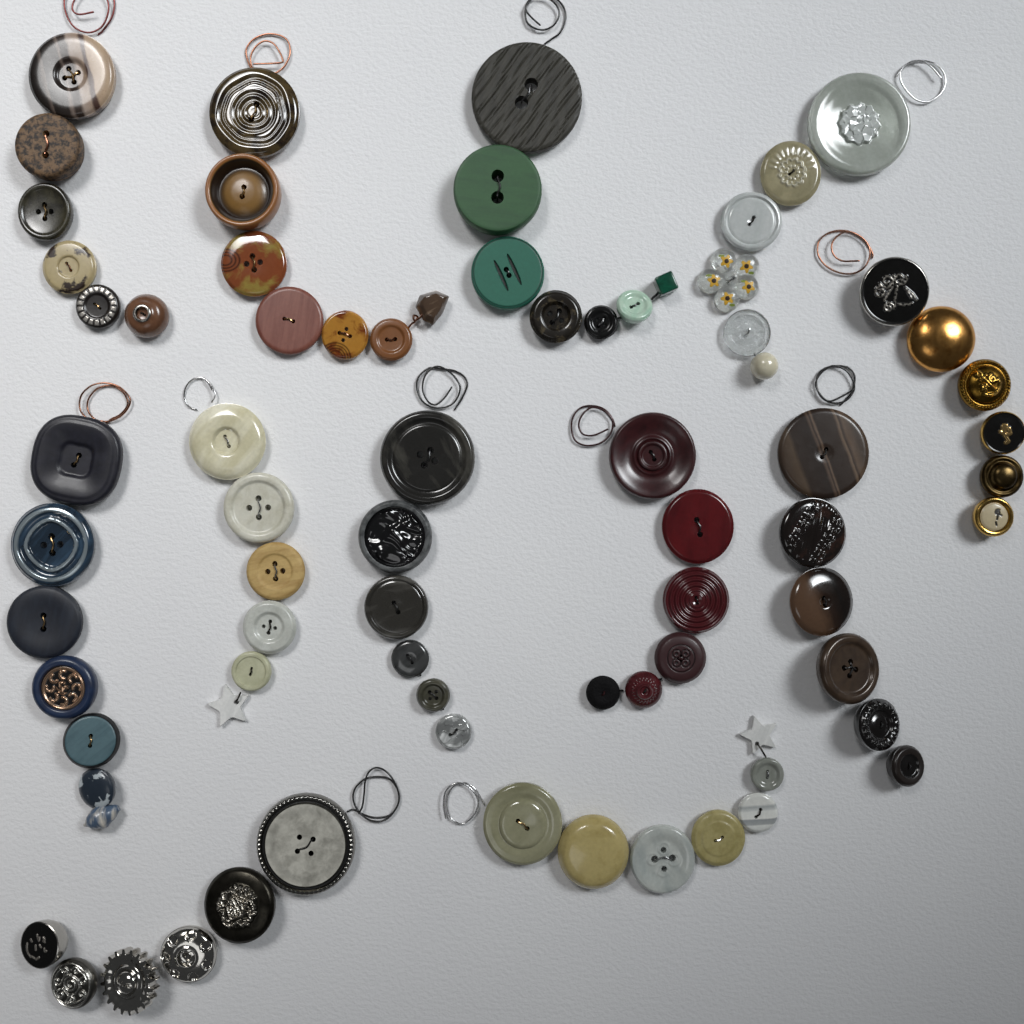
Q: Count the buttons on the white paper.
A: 70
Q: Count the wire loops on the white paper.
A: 12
